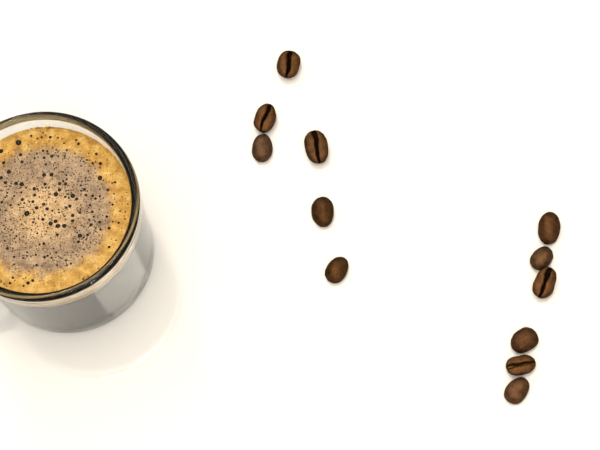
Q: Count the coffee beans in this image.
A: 12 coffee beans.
